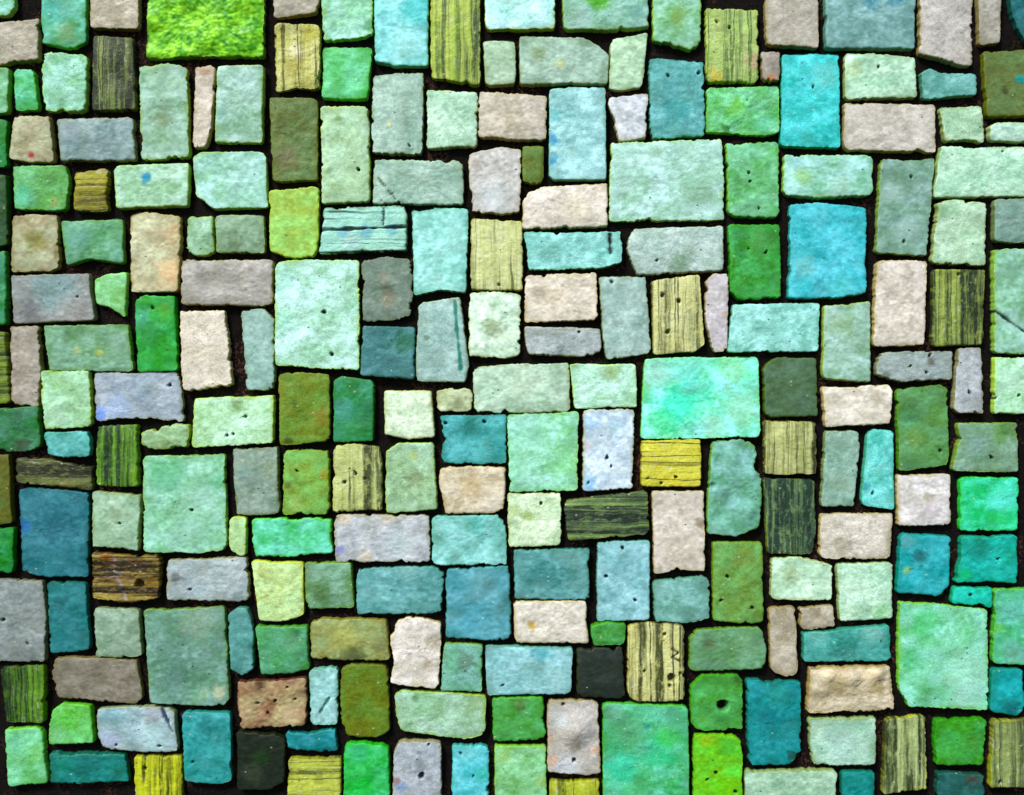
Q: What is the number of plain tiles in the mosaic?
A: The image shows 200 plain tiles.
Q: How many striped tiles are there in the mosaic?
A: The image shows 25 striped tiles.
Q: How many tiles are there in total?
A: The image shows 225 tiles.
